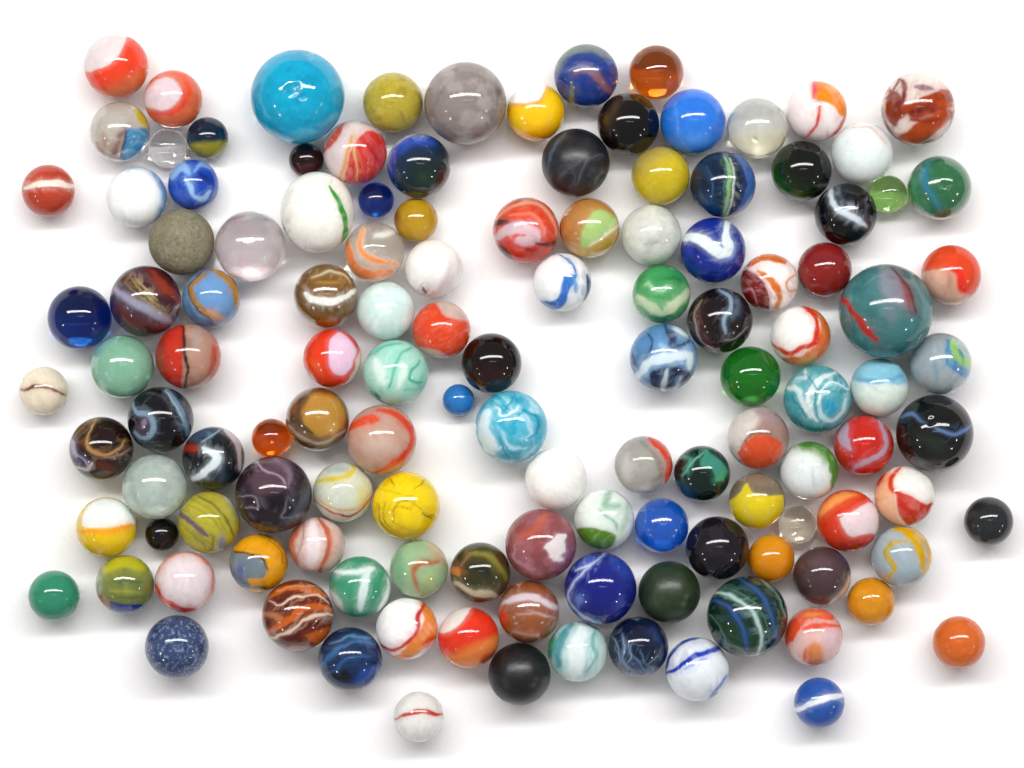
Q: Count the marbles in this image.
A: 126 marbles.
